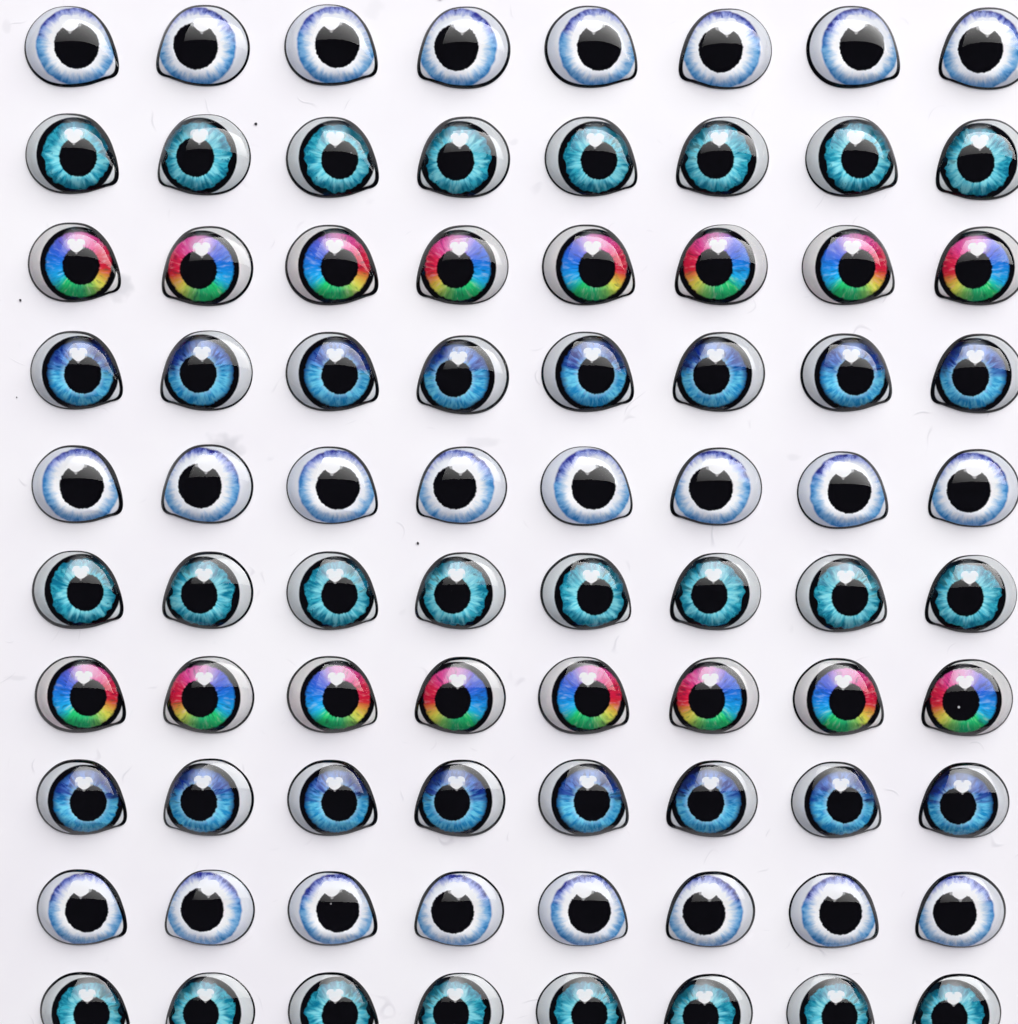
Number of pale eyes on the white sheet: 24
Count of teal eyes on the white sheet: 24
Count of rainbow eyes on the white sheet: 16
